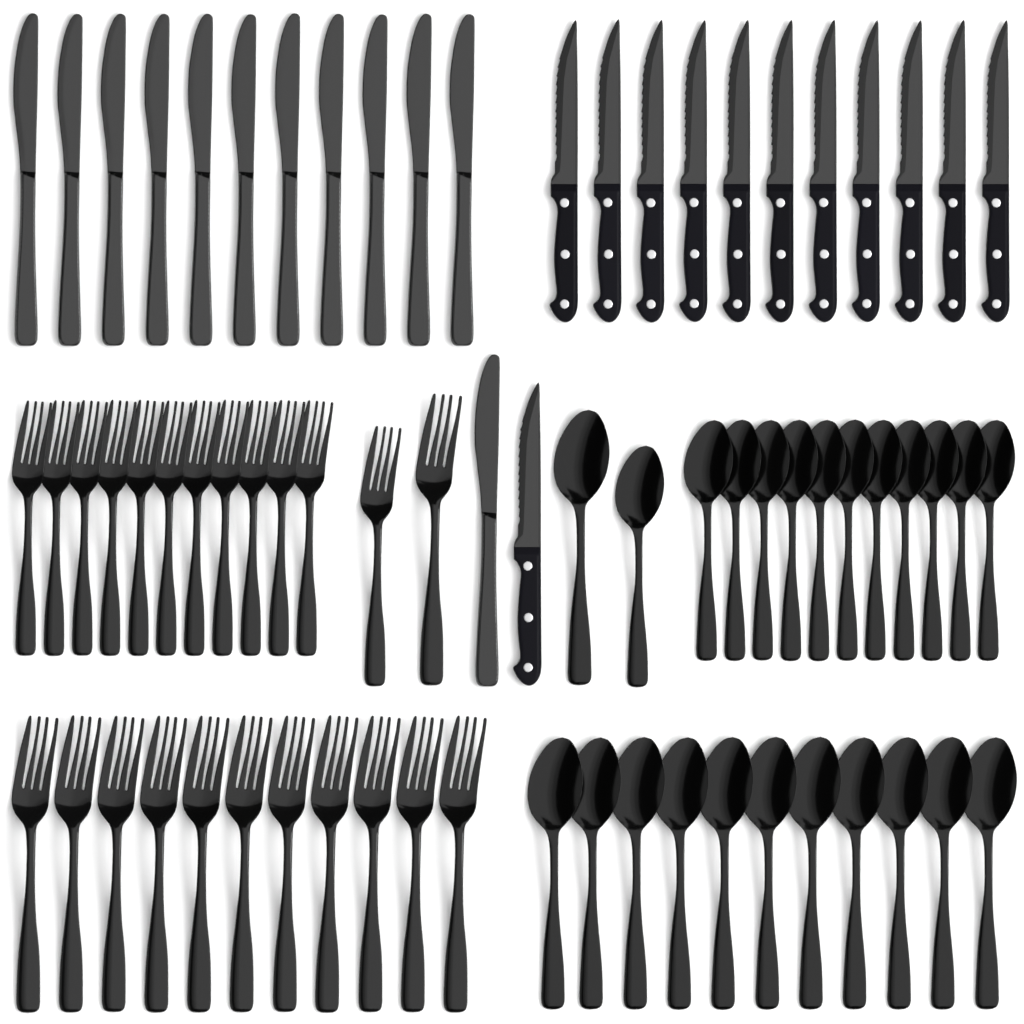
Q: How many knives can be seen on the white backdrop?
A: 24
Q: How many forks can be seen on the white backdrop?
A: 24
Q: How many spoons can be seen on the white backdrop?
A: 24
